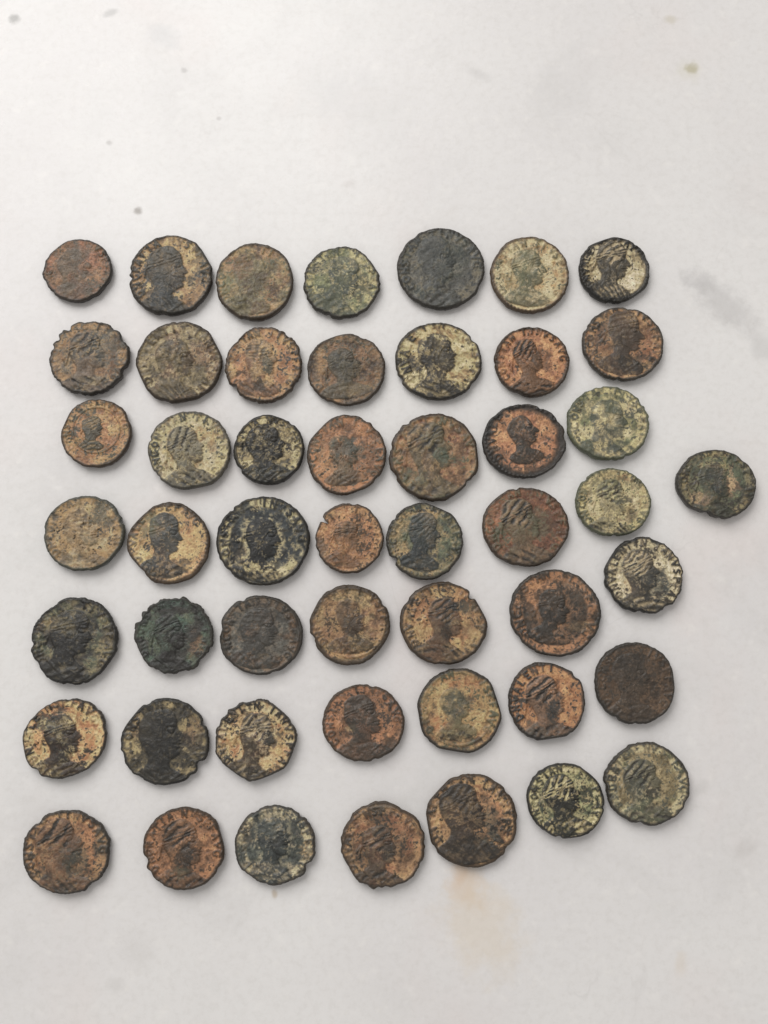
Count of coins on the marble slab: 50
